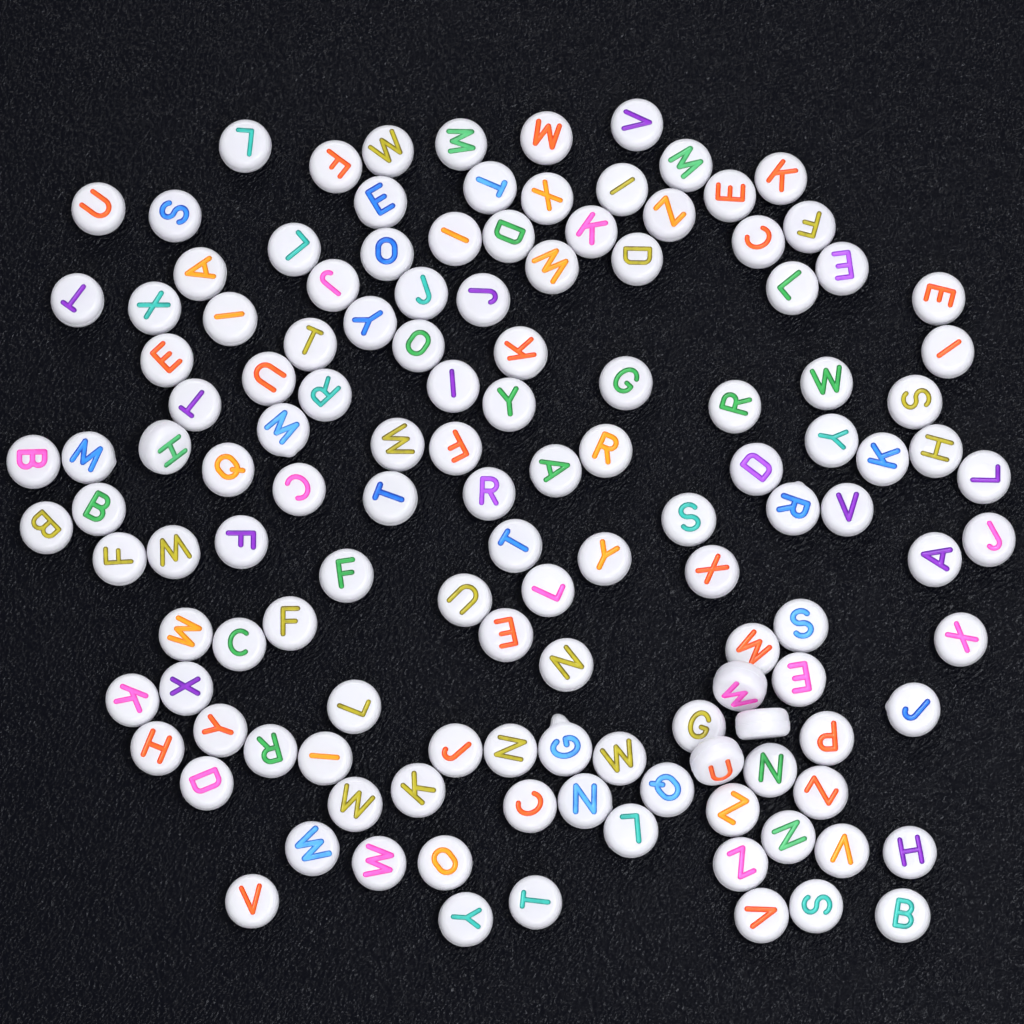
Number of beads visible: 132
